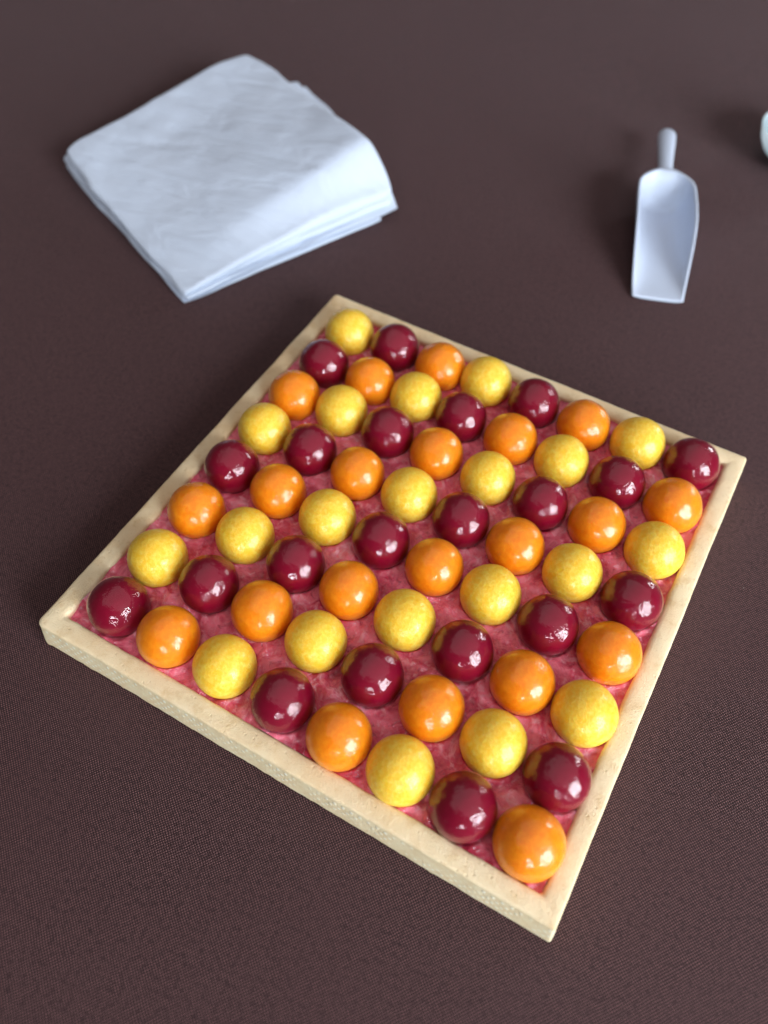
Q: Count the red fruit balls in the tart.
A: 22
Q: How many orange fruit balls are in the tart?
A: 21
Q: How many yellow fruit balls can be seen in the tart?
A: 21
